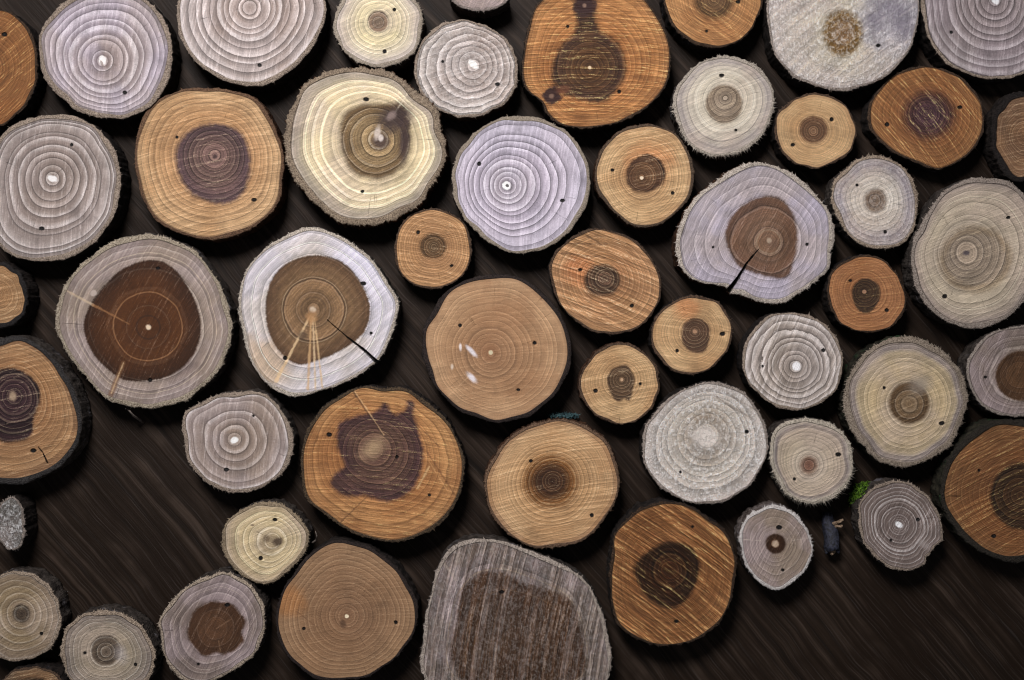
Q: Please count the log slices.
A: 52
